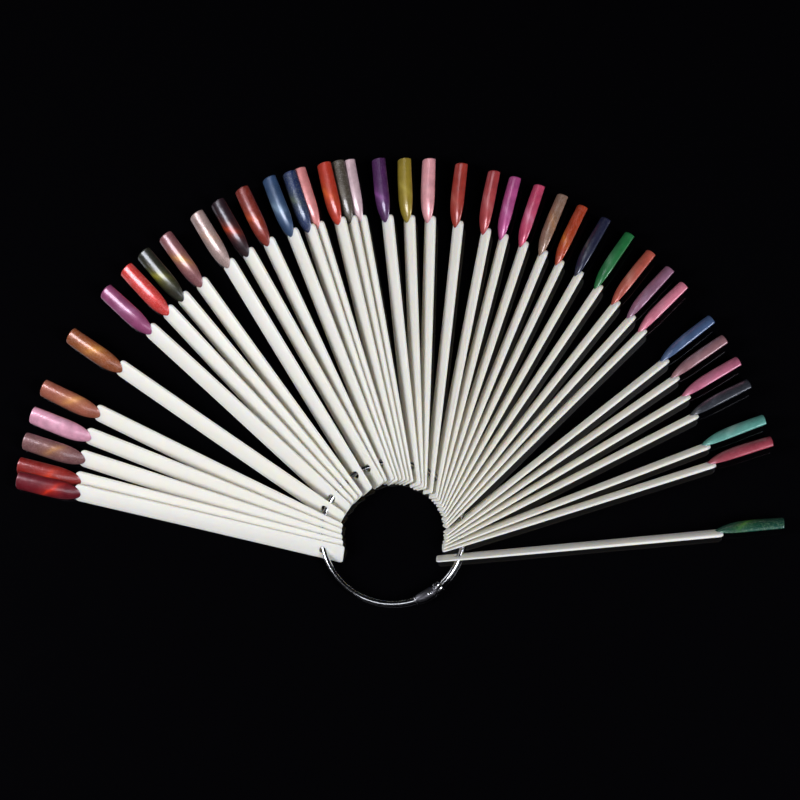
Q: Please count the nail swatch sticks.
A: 40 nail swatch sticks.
